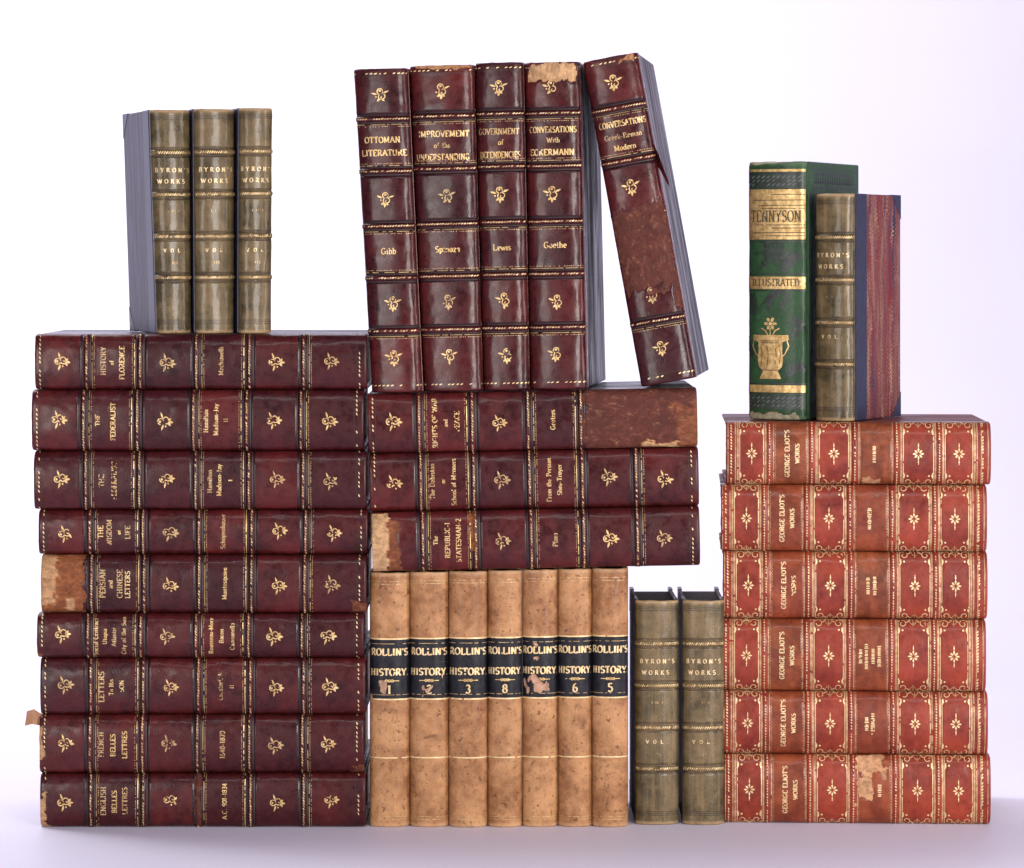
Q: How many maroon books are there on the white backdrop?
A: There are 17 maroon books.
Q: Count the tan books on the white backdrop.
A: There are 7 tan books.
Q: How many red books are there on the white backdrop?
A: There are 6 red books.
